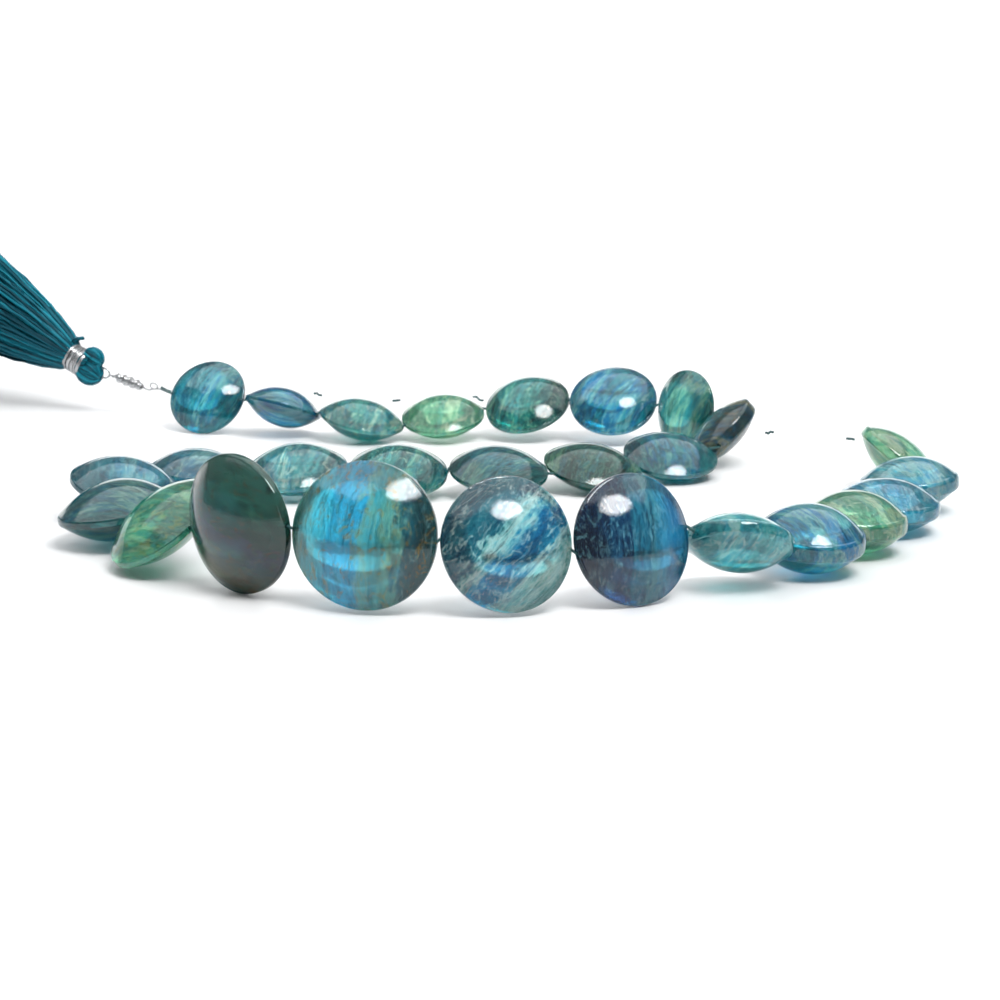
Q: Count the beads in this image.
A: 27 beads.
